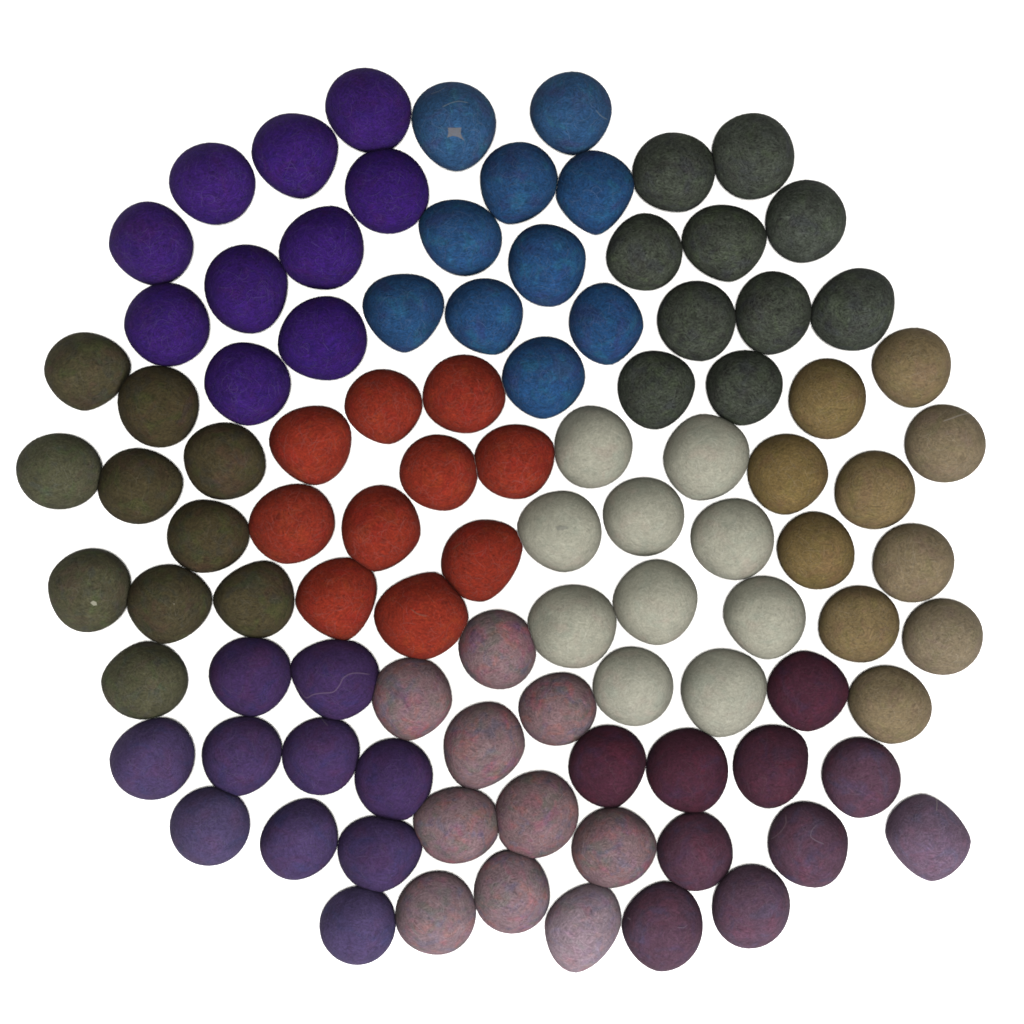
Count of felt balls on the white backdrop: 100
